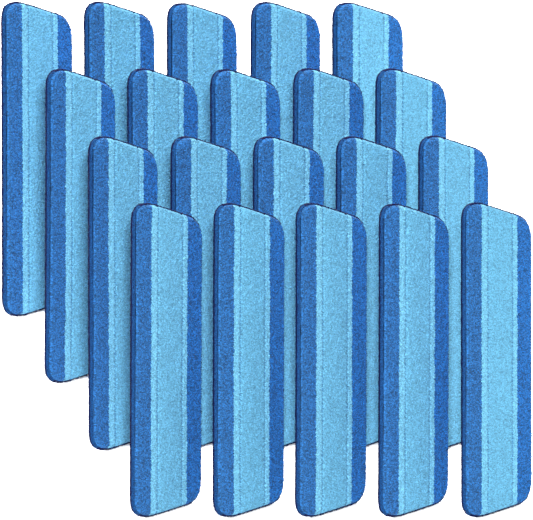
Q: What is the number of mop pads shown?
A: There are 20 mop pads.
